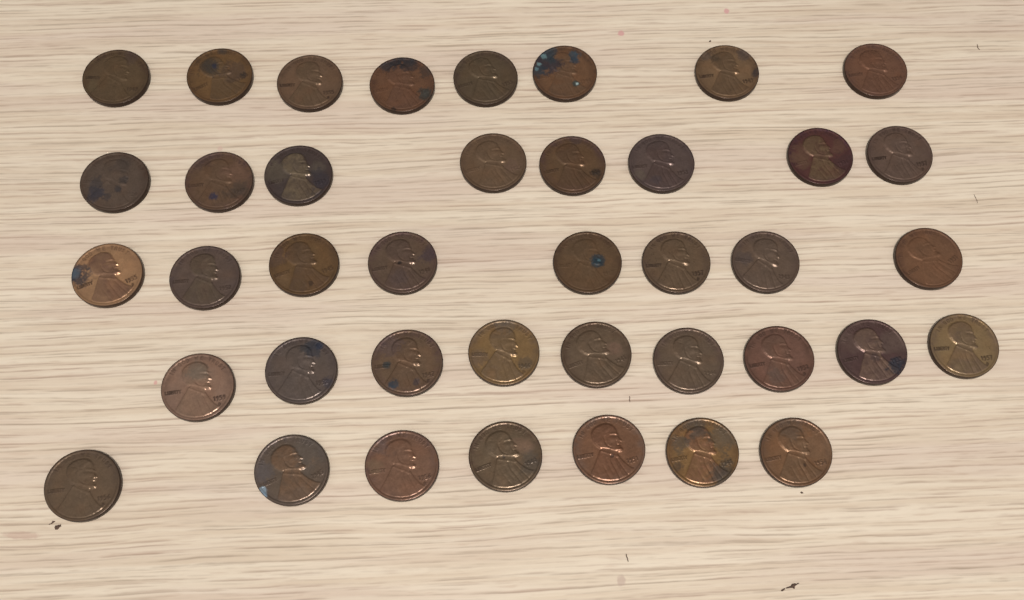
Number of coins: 40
